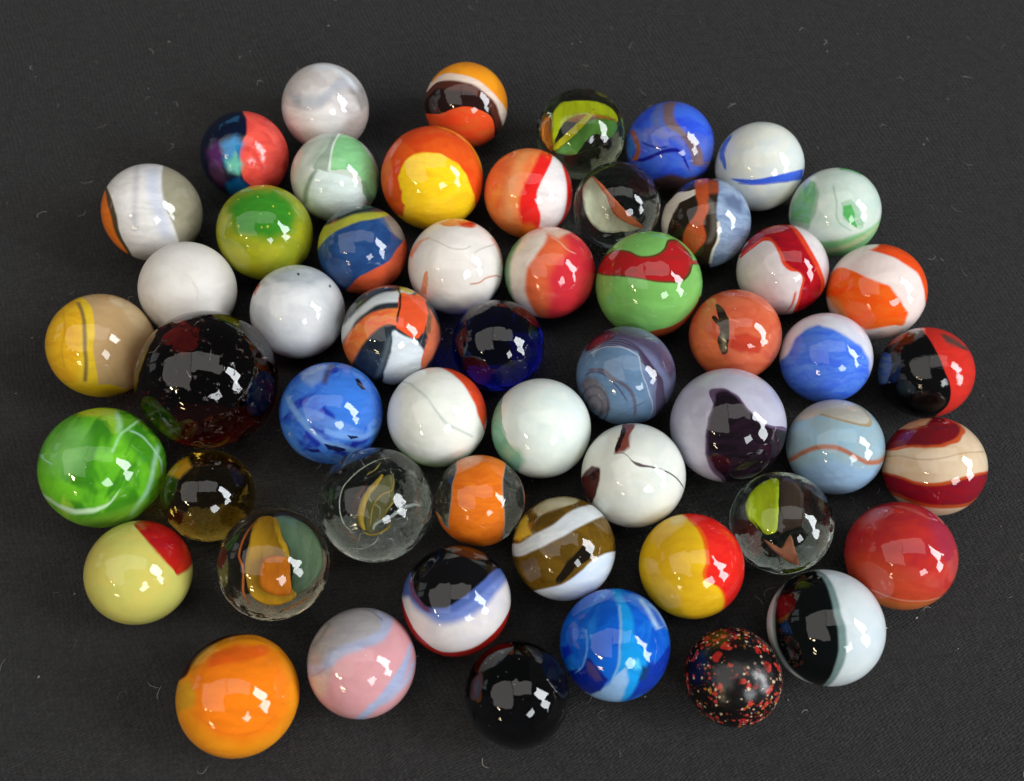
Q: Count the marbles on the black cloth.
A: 54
